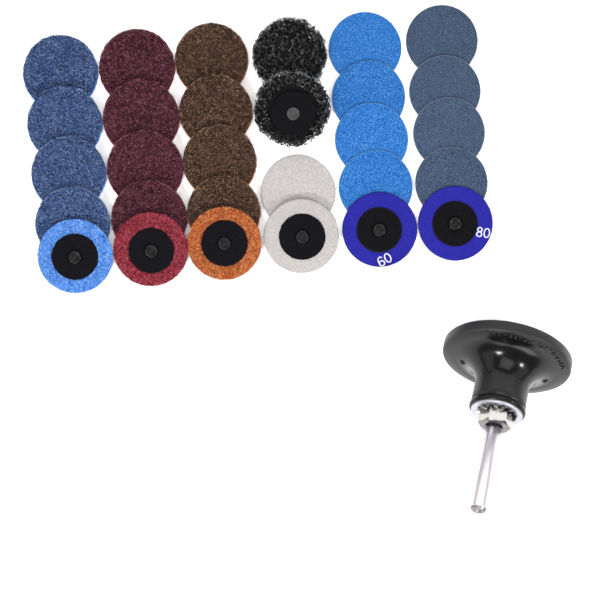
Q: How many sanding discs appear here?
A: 29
